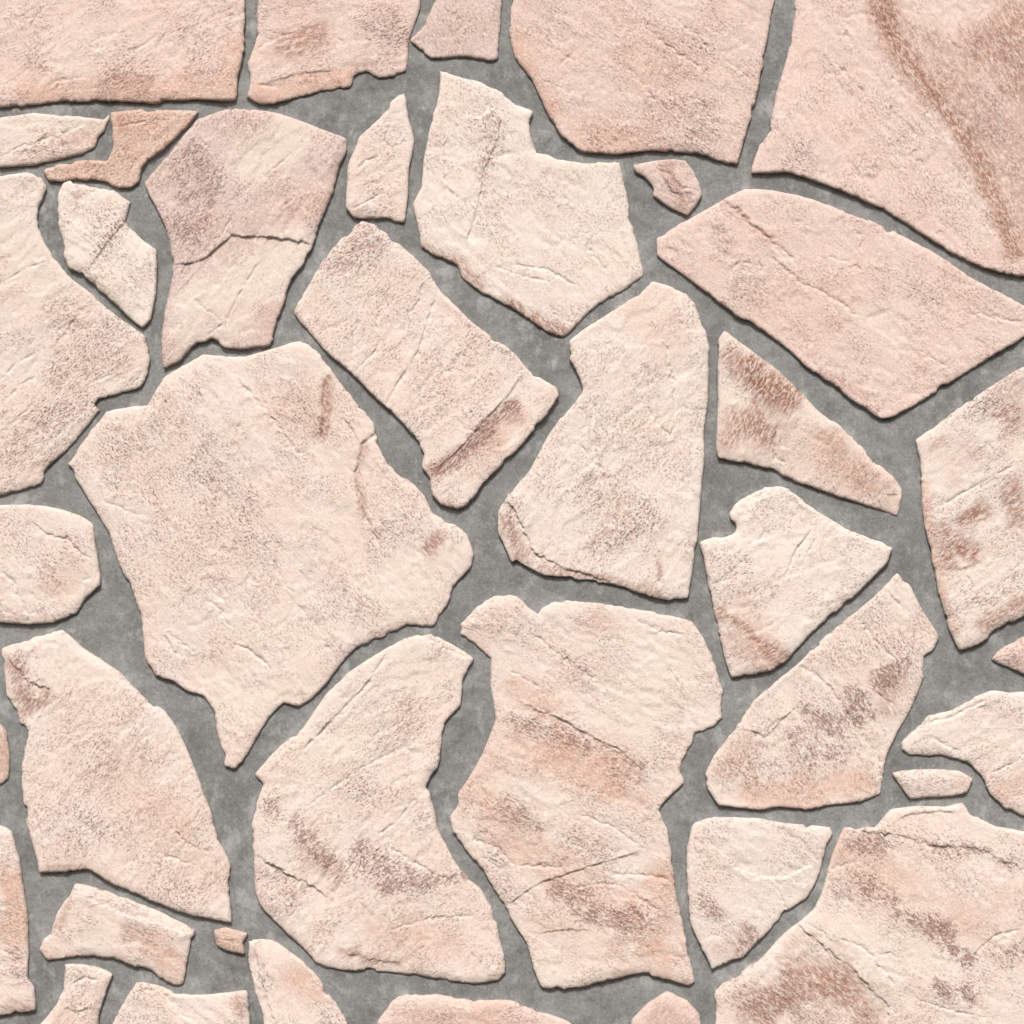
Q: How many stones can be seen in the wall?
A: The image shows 39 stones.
